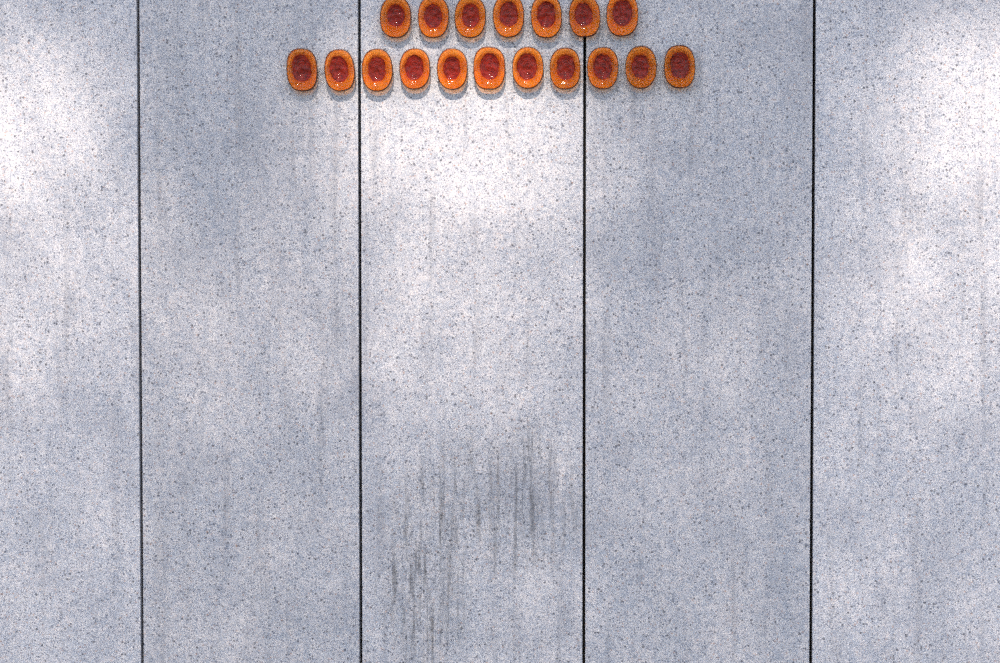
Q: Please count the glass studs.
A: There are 18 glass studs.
